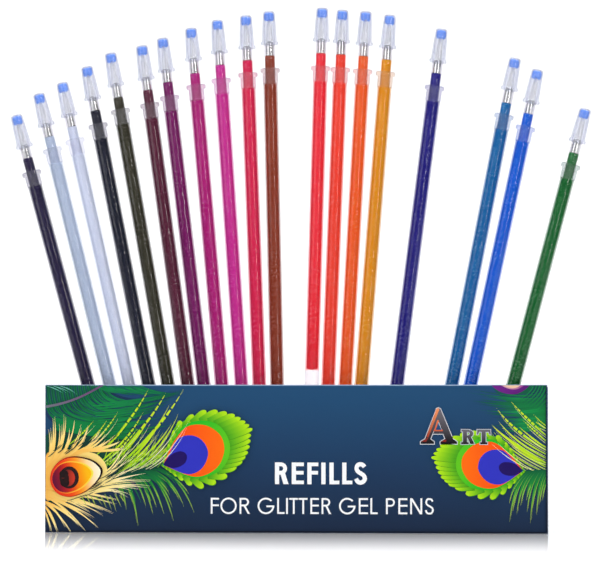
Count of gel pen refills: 19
